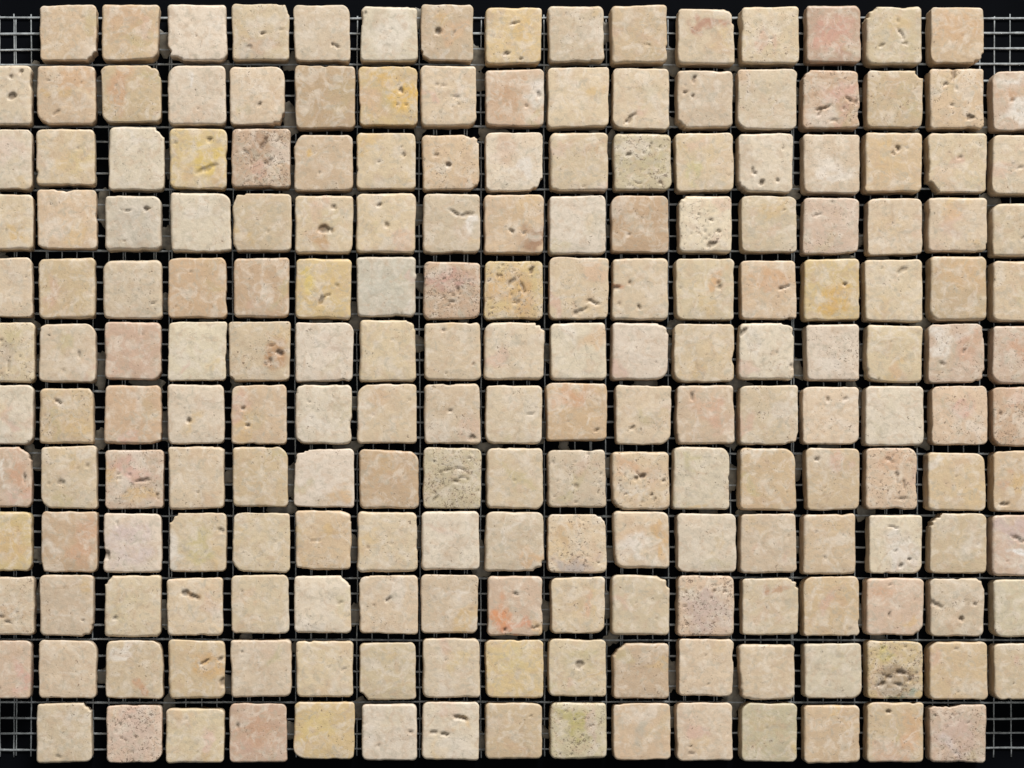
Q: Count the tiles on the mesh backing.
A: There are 200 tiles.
